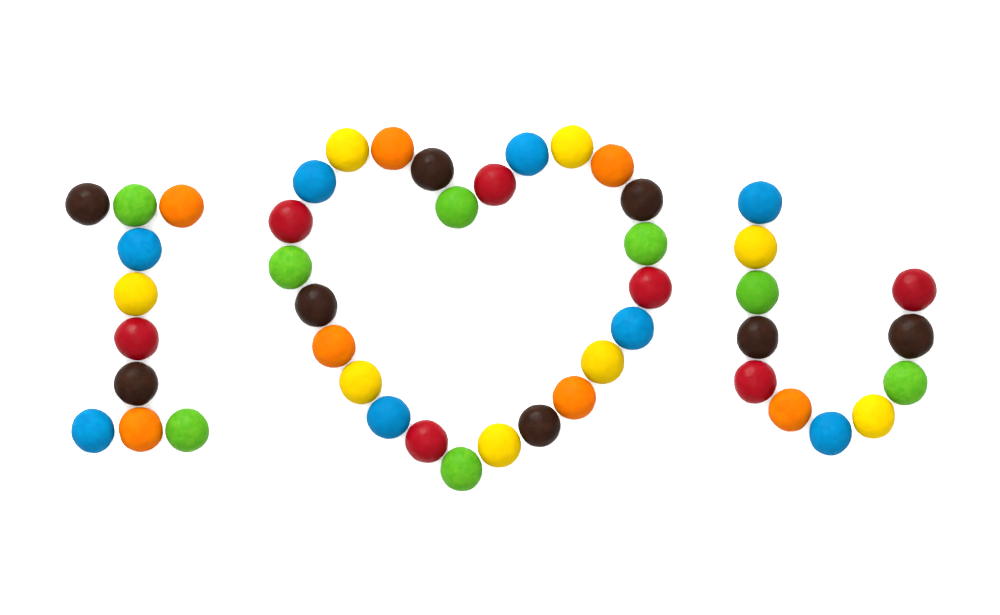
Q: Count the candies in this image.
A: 46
